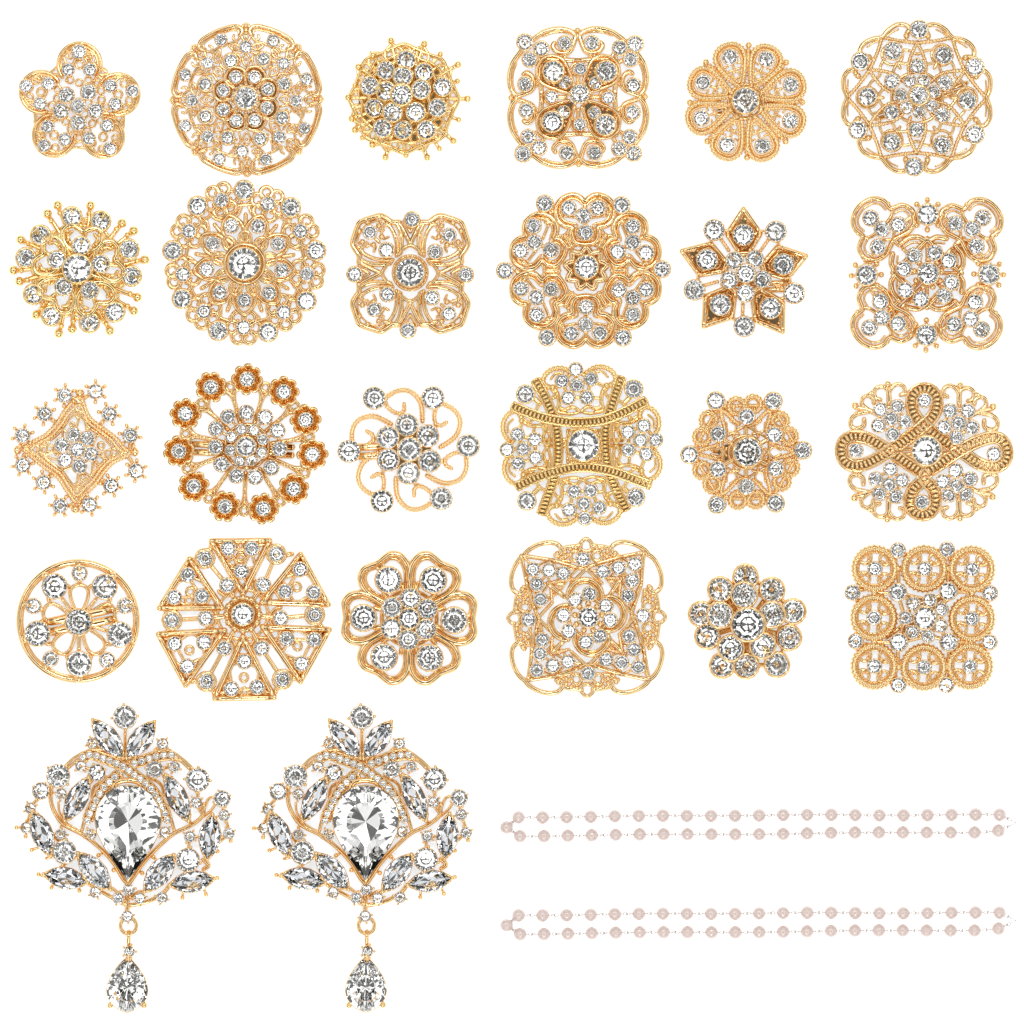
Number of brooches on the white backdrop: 26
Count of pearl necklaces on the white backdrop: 2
